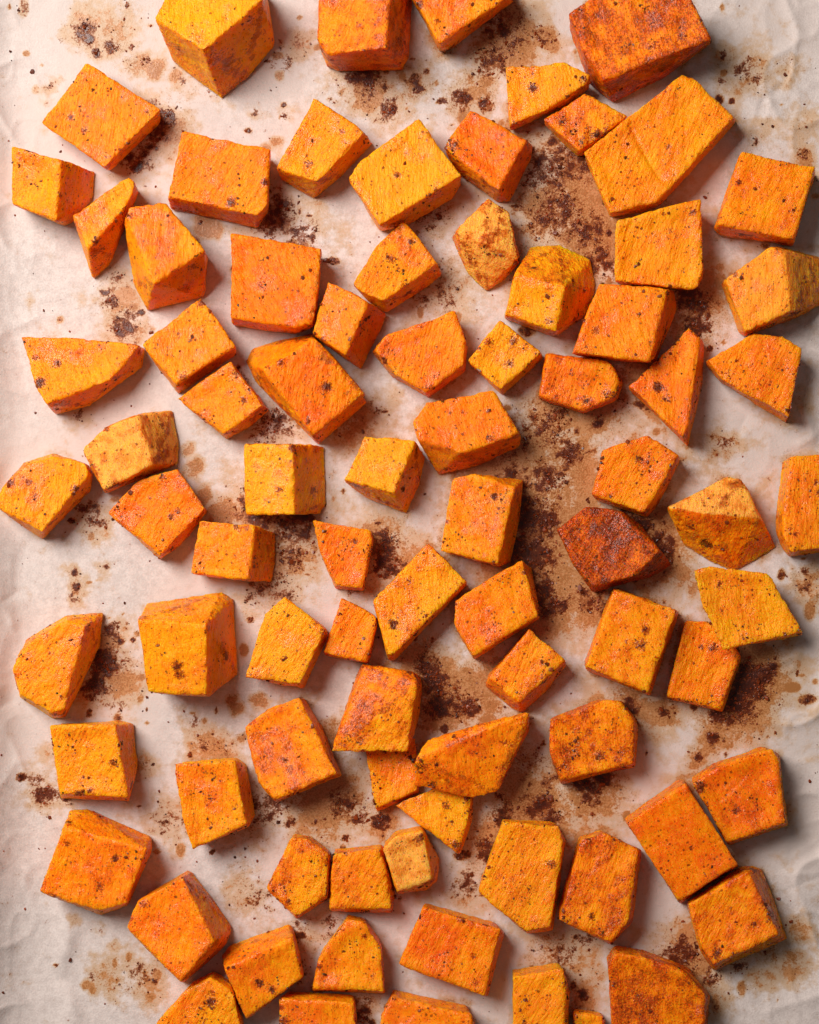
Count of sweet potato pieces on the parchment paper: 83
